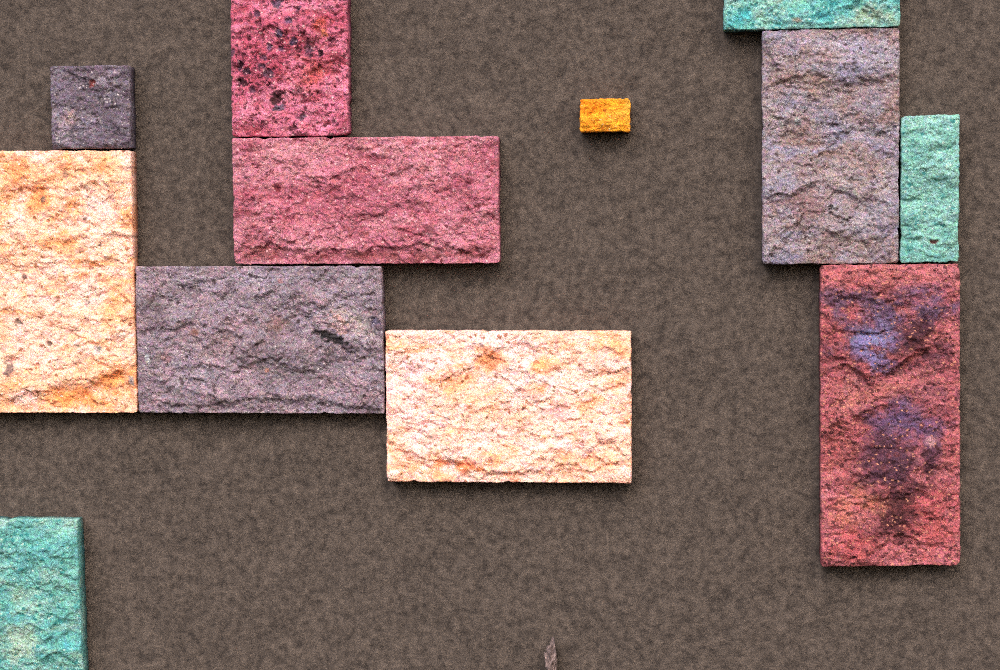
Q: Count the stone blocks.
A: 12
